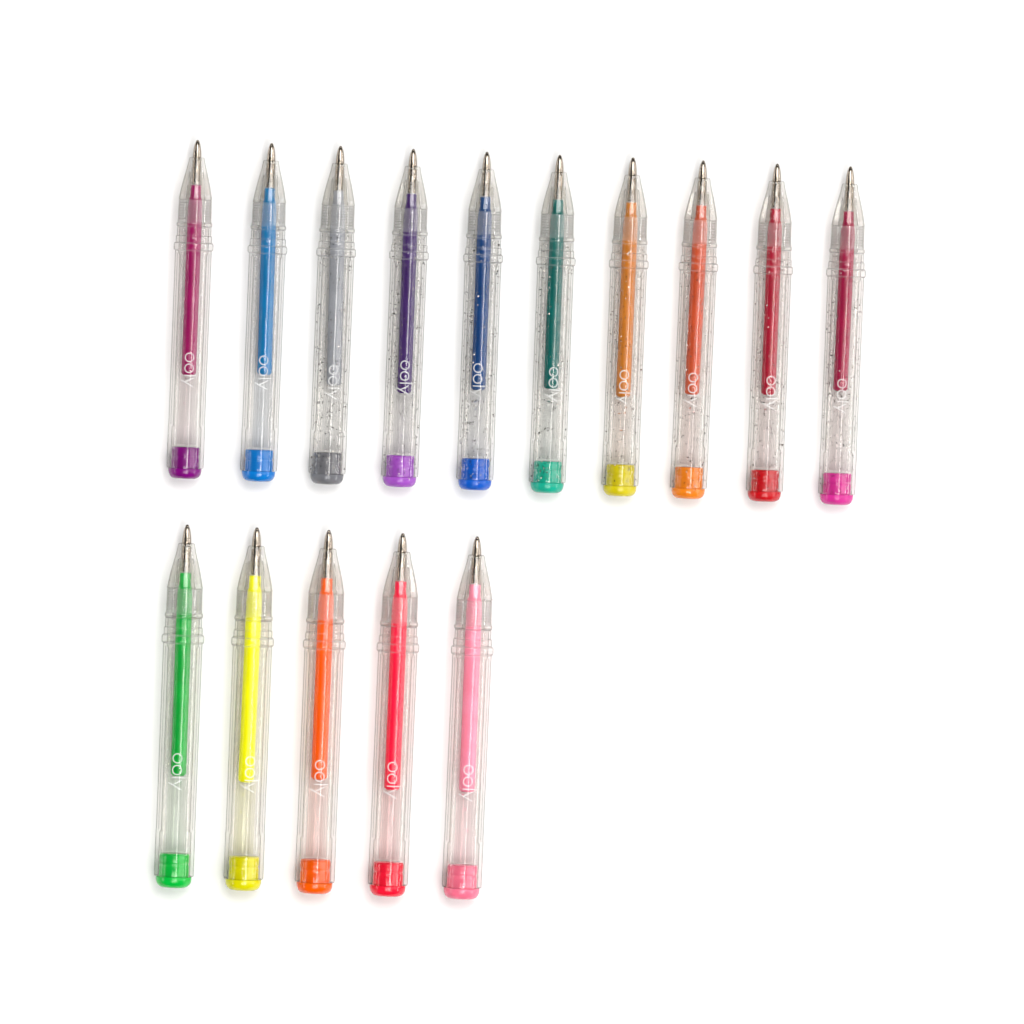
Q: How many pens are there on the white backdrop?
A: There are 15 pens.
